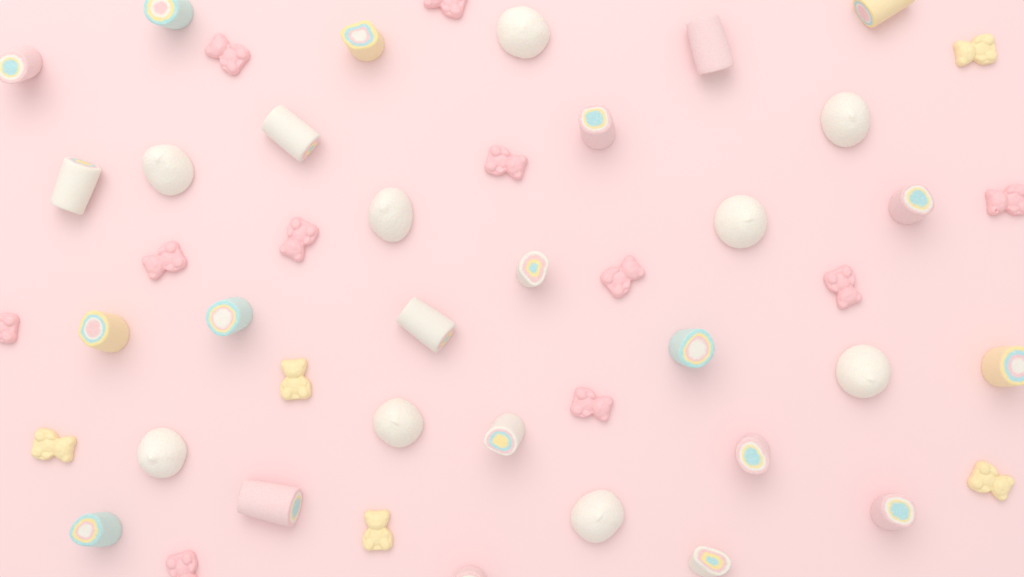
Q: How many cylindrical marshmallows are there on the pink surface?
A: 22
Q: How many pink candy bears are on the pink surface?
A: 11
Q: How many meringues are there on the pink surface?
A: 9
